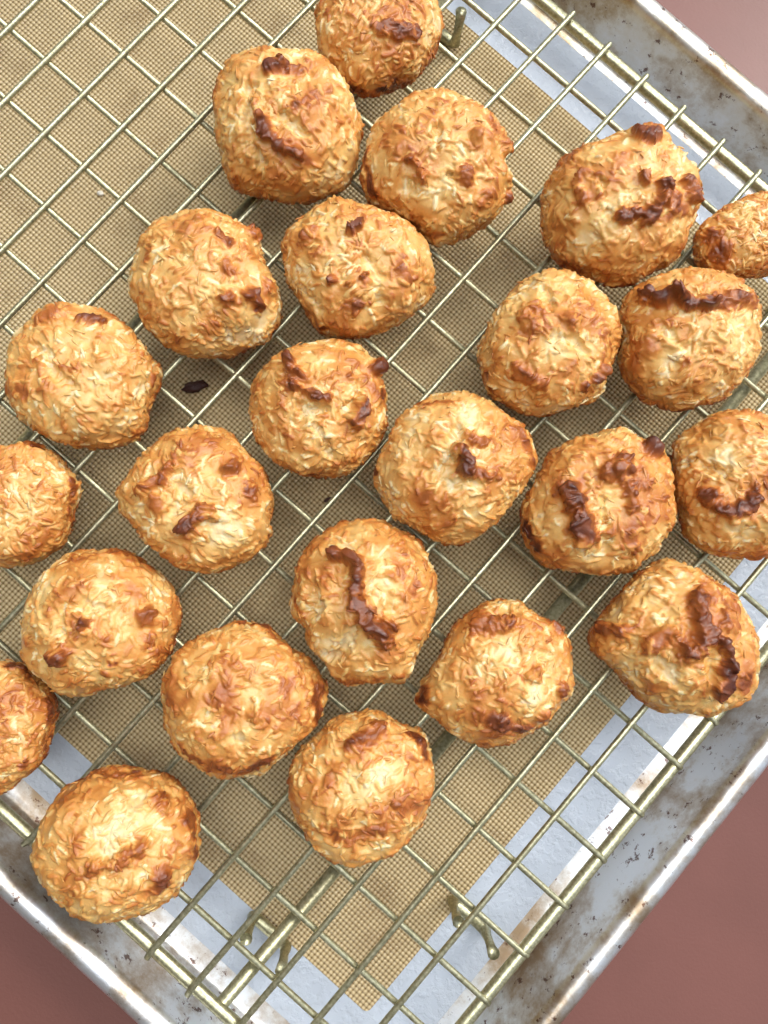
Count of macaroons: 24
